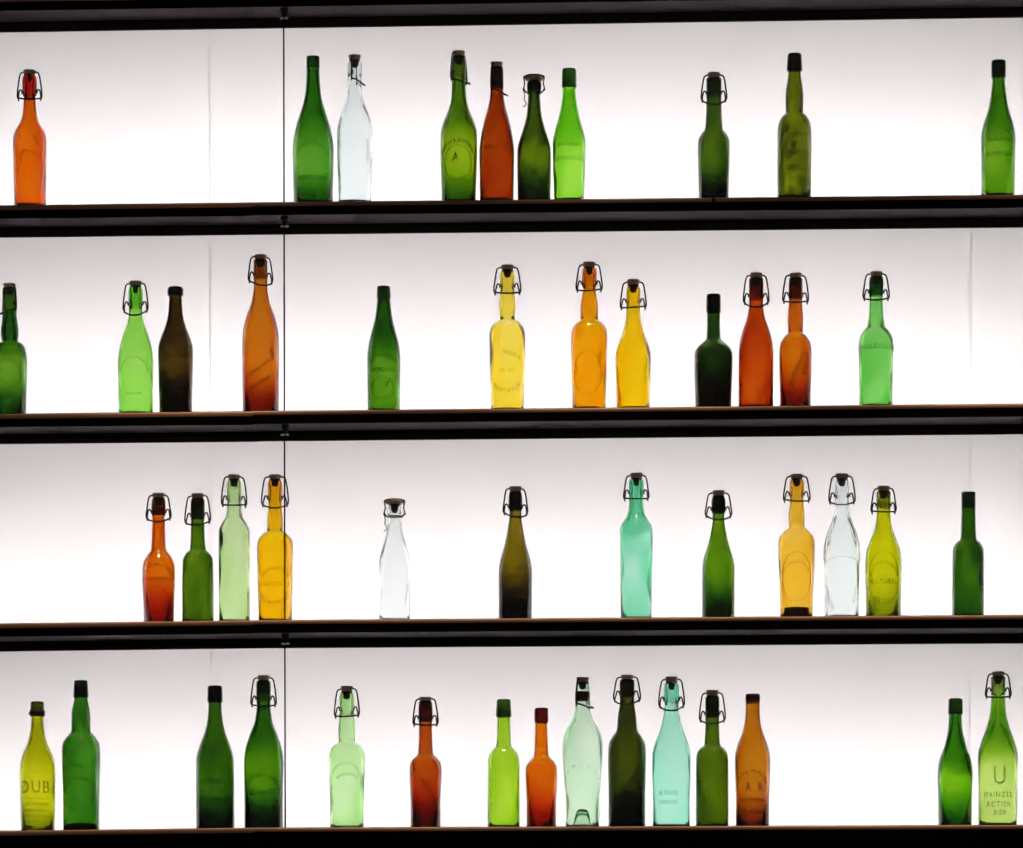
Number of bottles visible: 49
